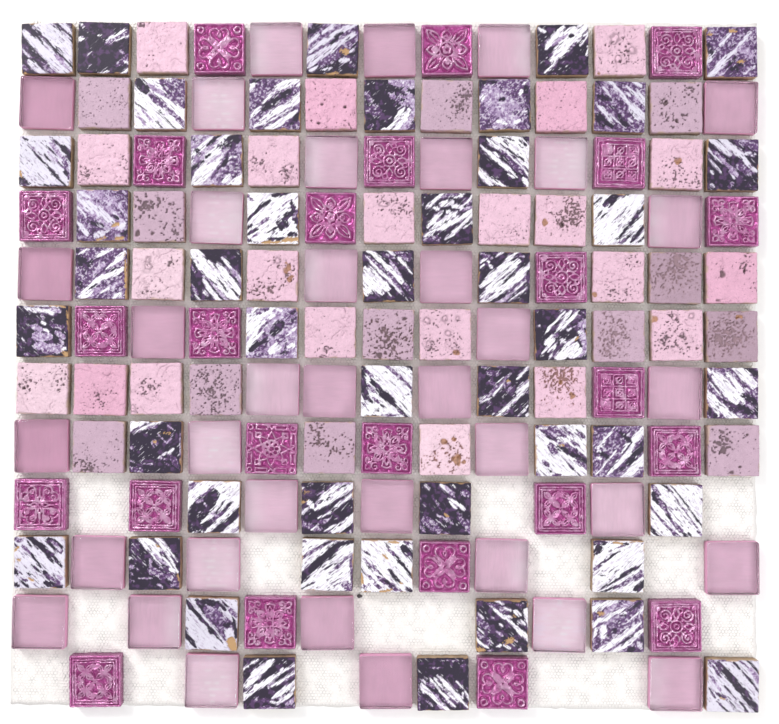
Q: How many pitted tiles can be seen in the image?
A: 34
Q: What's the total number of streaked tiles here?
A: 46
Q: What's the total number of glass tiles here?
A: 37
